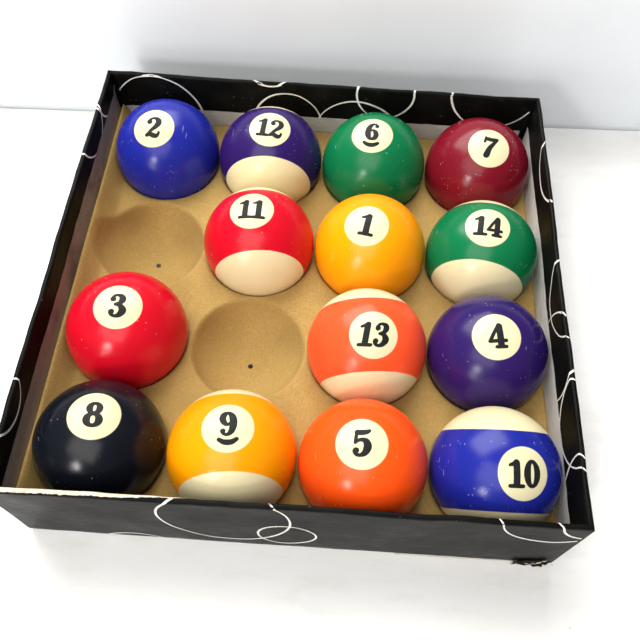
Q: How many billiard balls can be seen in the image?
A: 14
